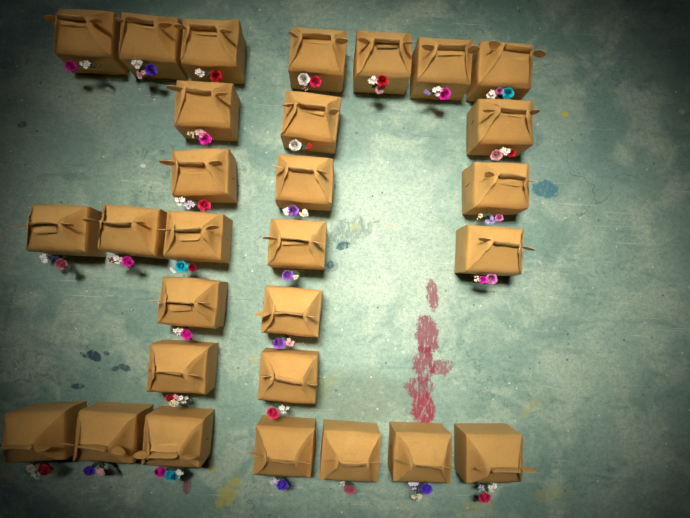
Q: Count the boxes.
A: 29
